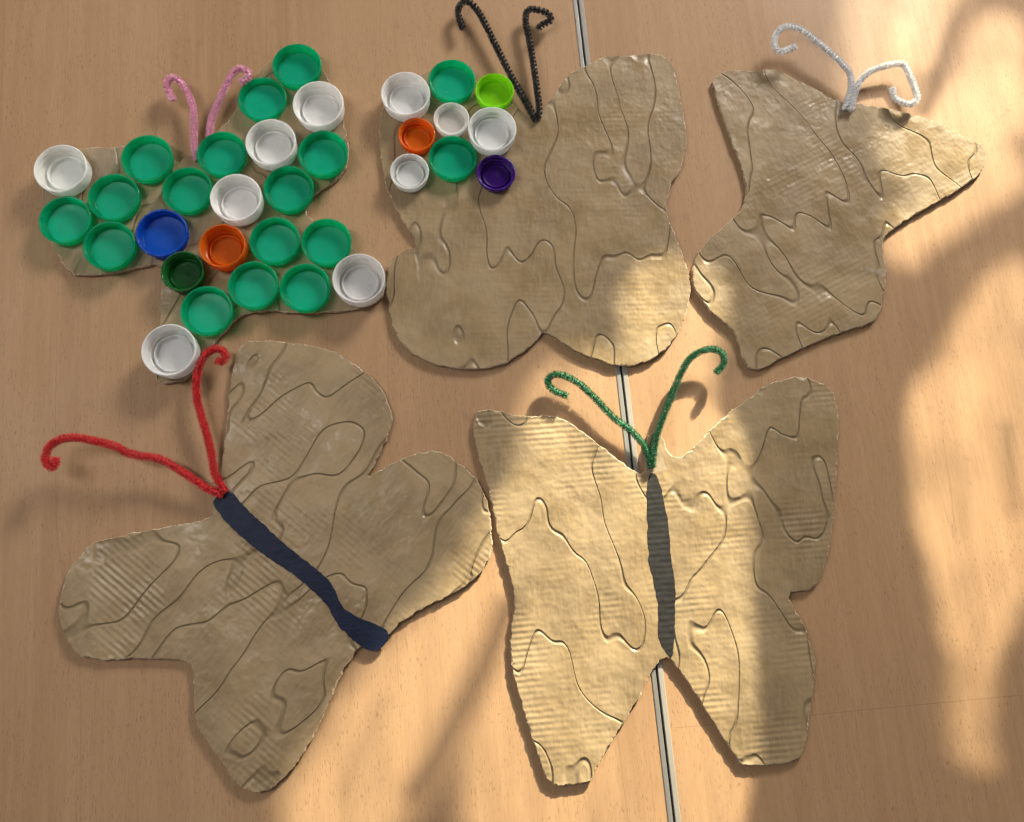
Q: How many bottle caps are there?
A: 33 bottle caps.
